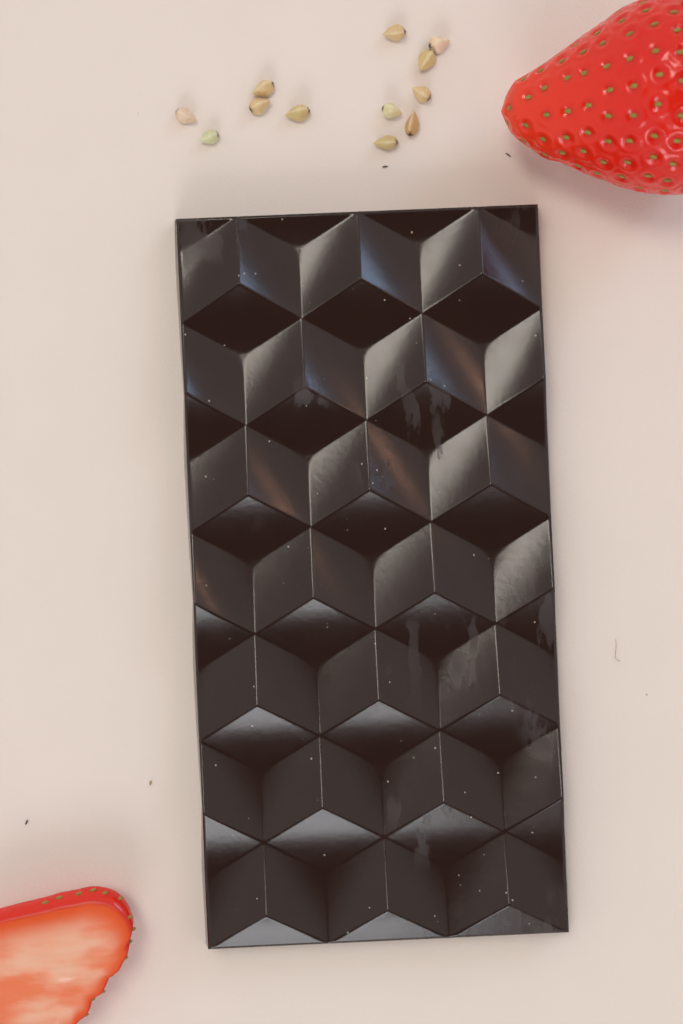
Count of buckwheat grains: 12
